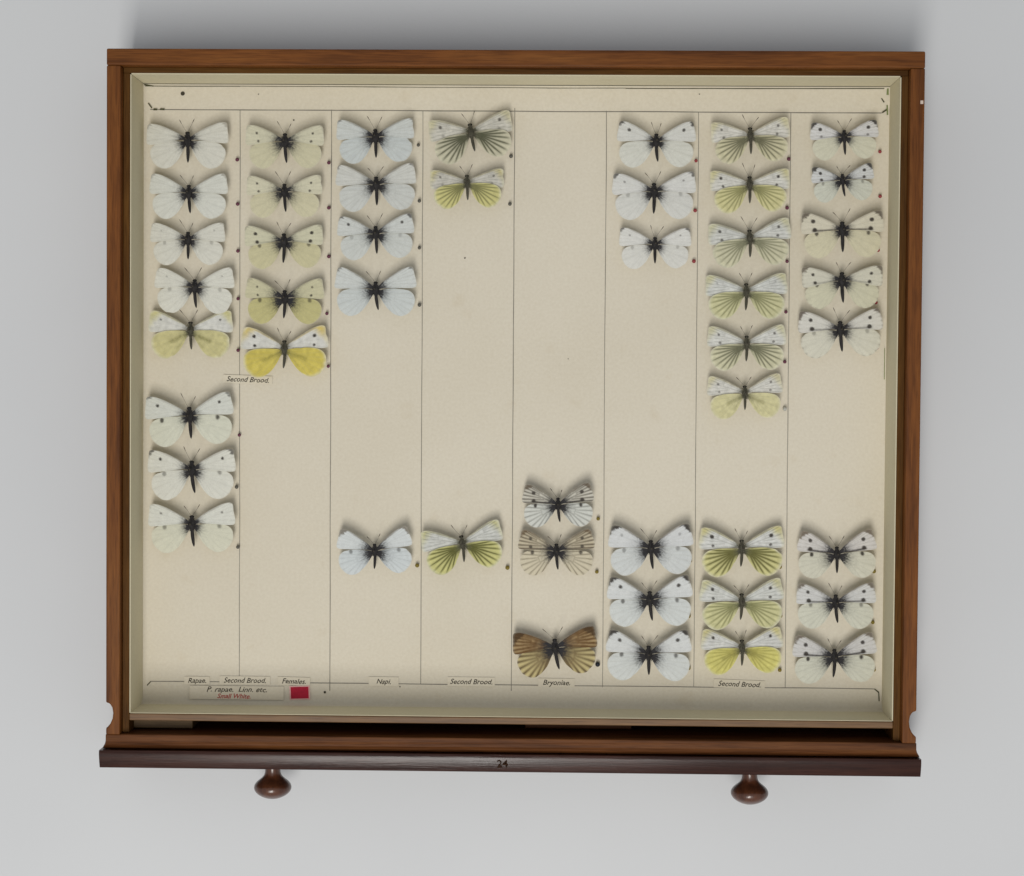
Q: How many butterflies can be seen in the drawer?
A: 47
